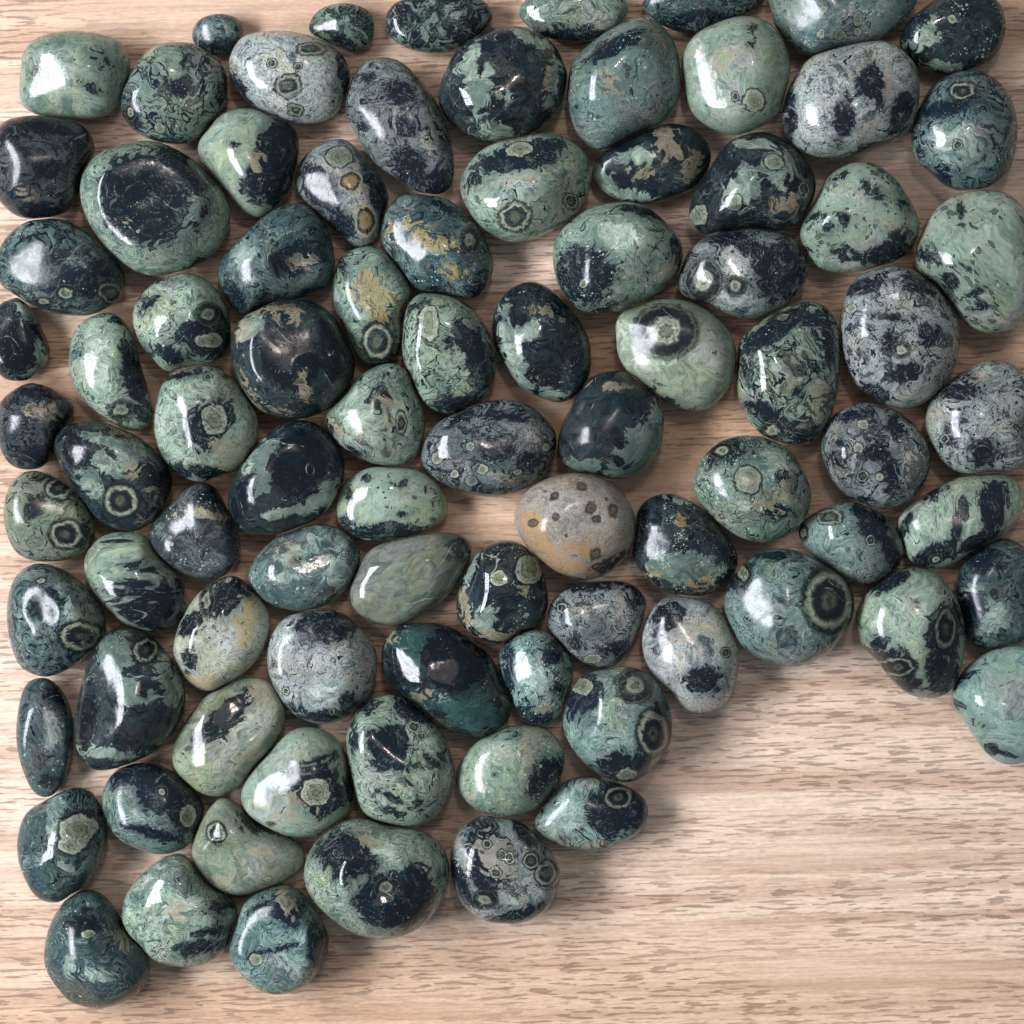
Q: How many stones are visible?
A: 88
